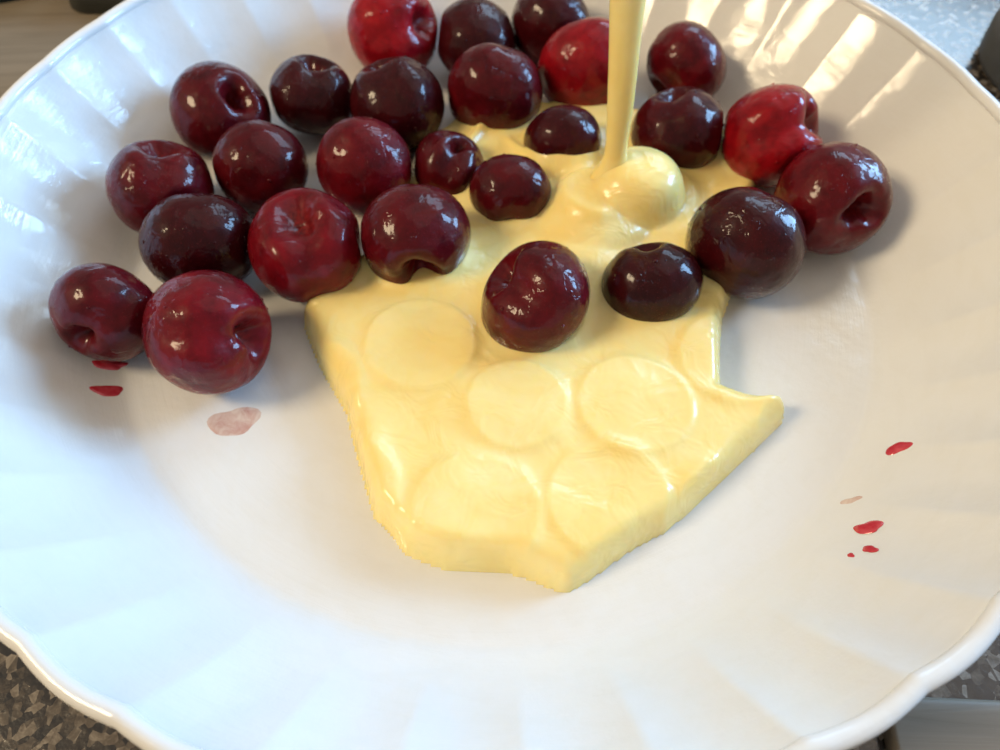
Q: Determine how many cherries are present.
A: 26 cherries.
